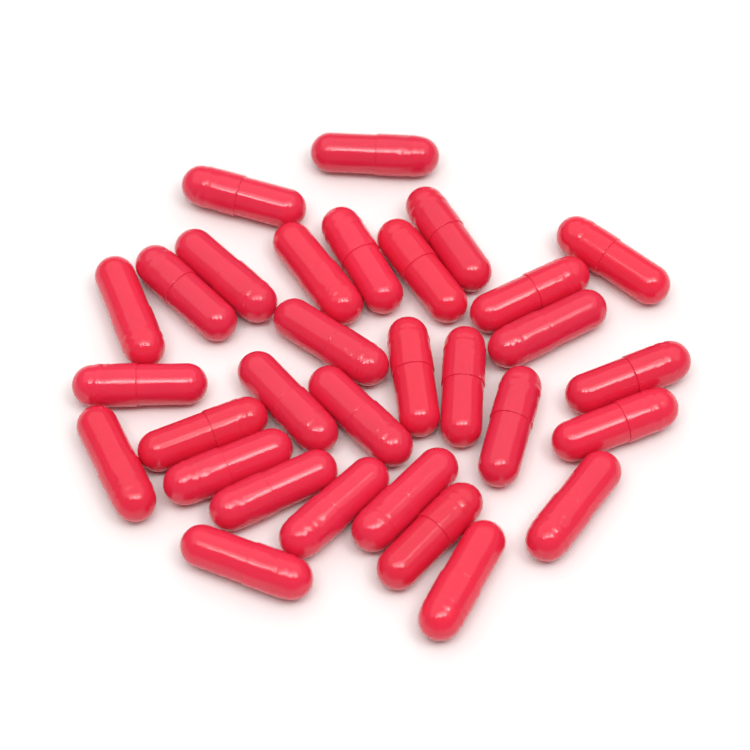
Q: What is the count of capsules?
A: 31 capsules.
